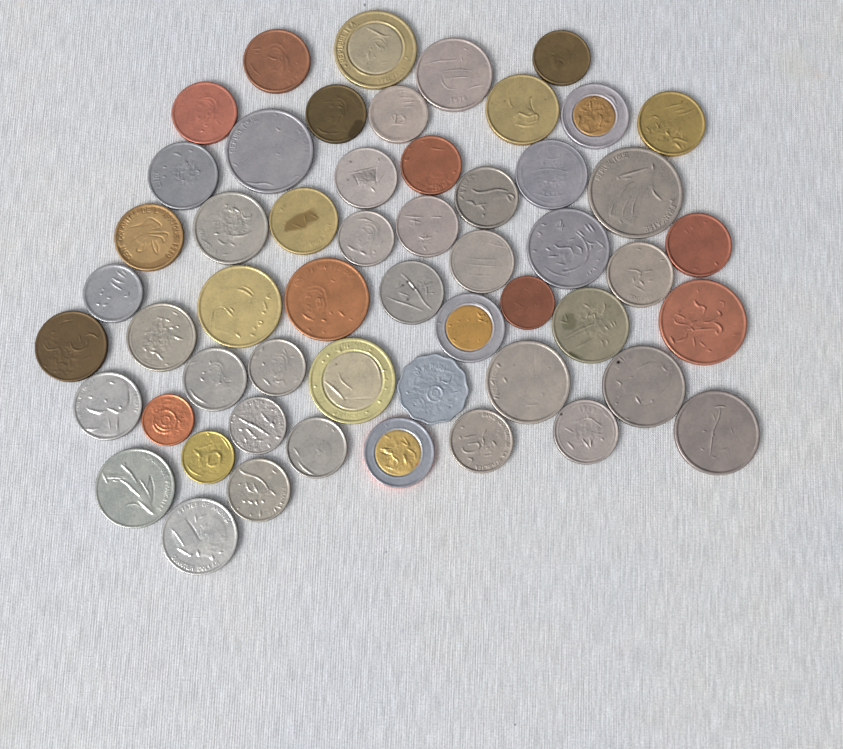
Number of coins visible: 54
